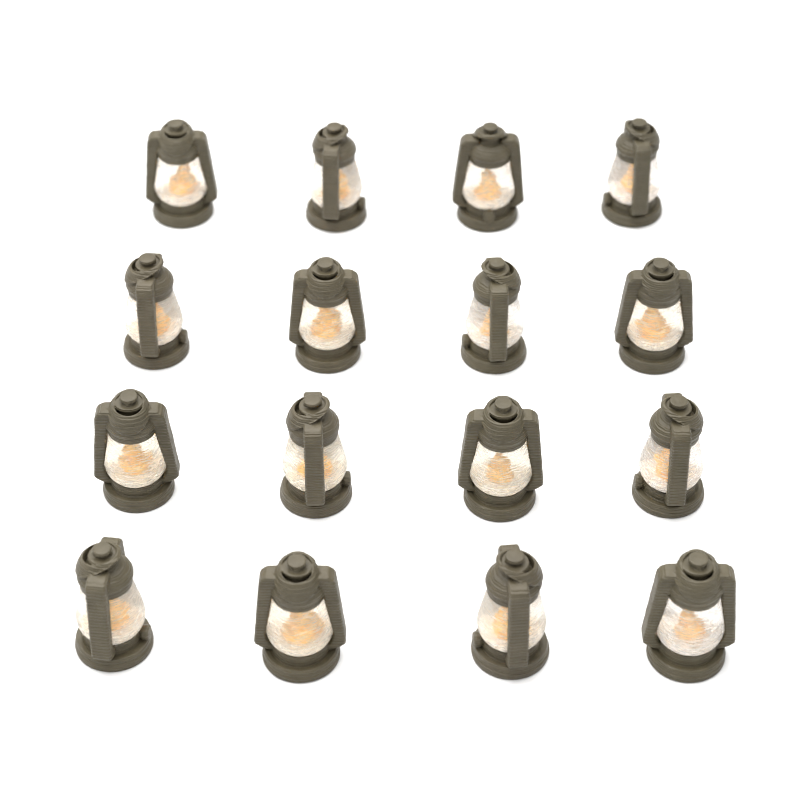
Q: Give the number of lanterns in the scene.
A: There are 16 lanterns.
